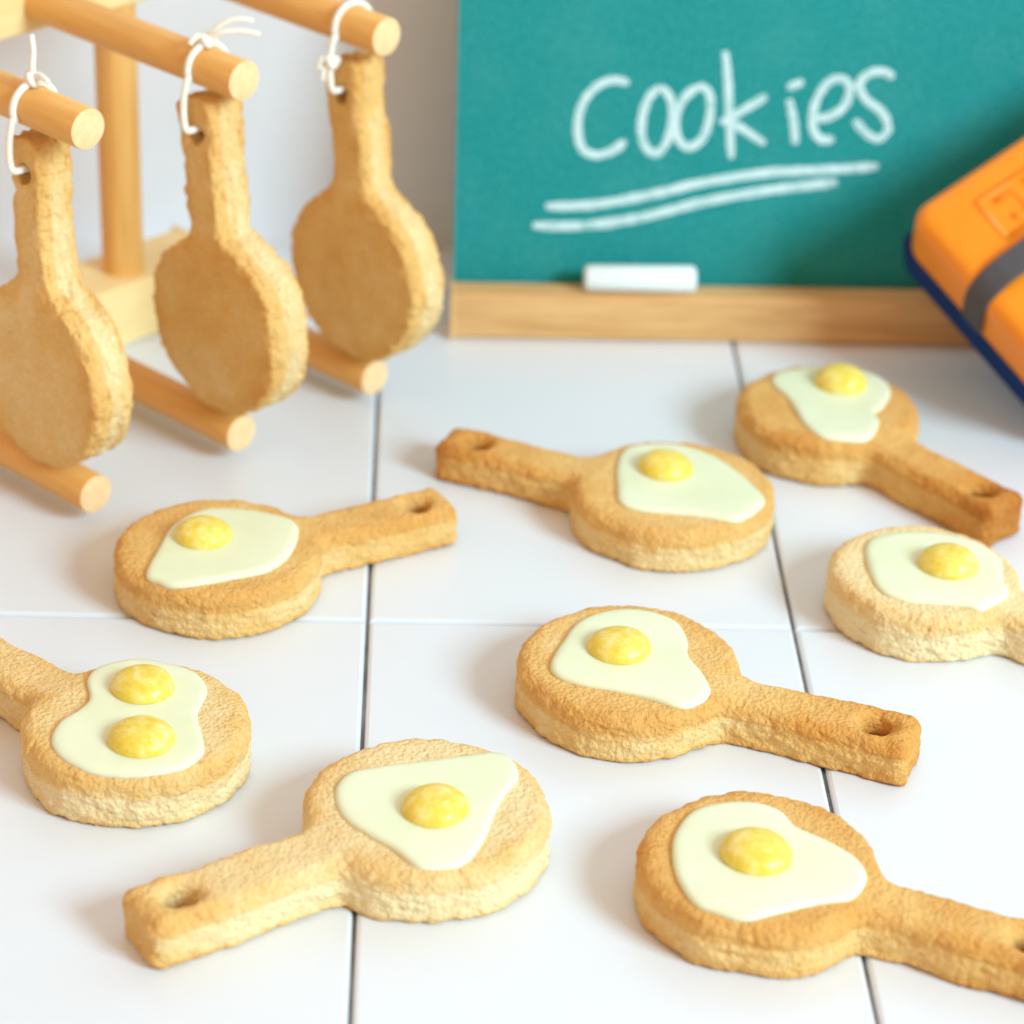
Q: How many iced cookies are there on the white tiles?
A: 8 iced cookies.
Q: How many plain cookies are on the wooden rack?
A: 3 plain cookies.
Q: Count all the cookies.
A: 11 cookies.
